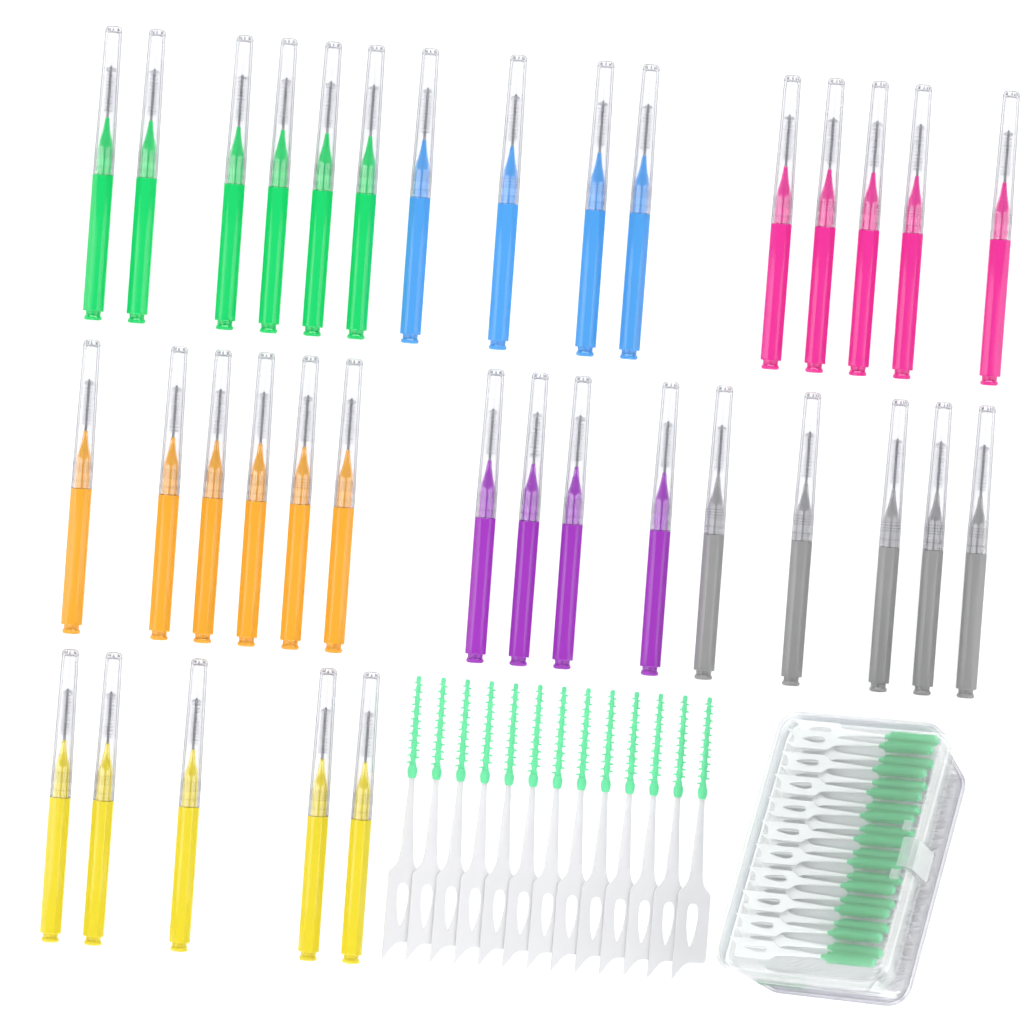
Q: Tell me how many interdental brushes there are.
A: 35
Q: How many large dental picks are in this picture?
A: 13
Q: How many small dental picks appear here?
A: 21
